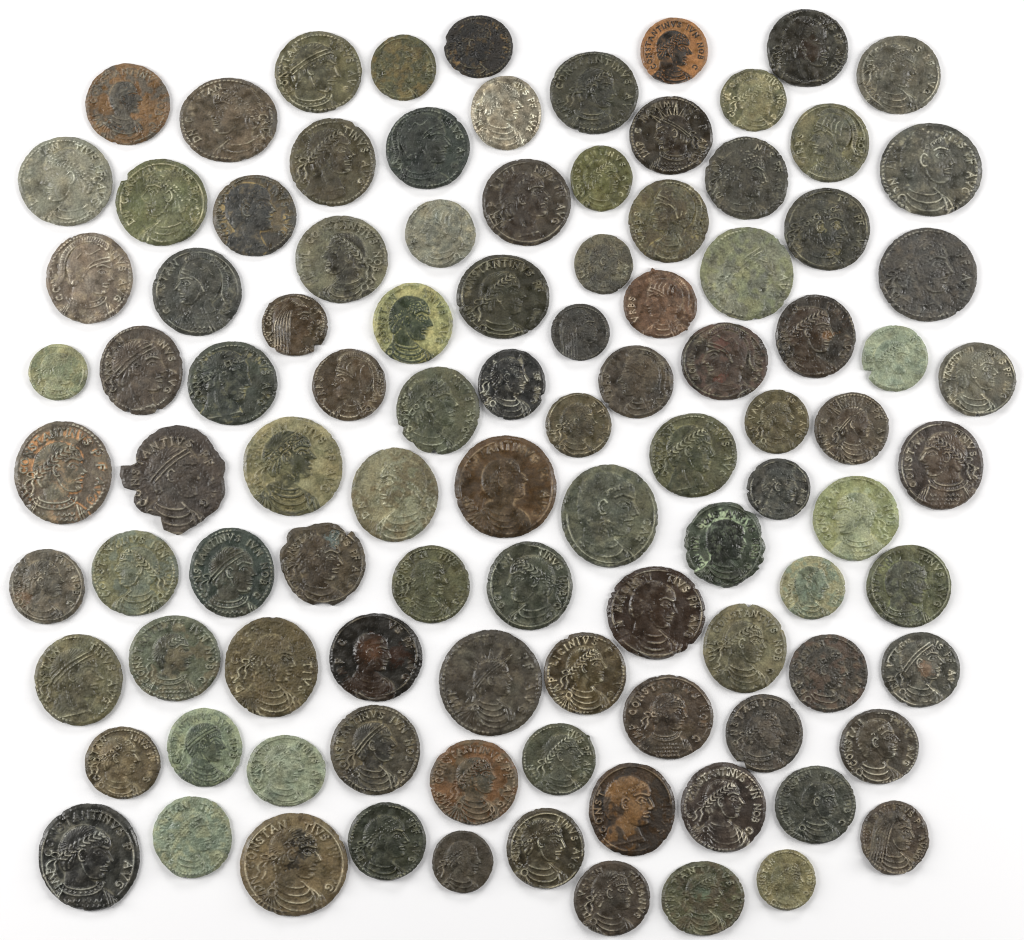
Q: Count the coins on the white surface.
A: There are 101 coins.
